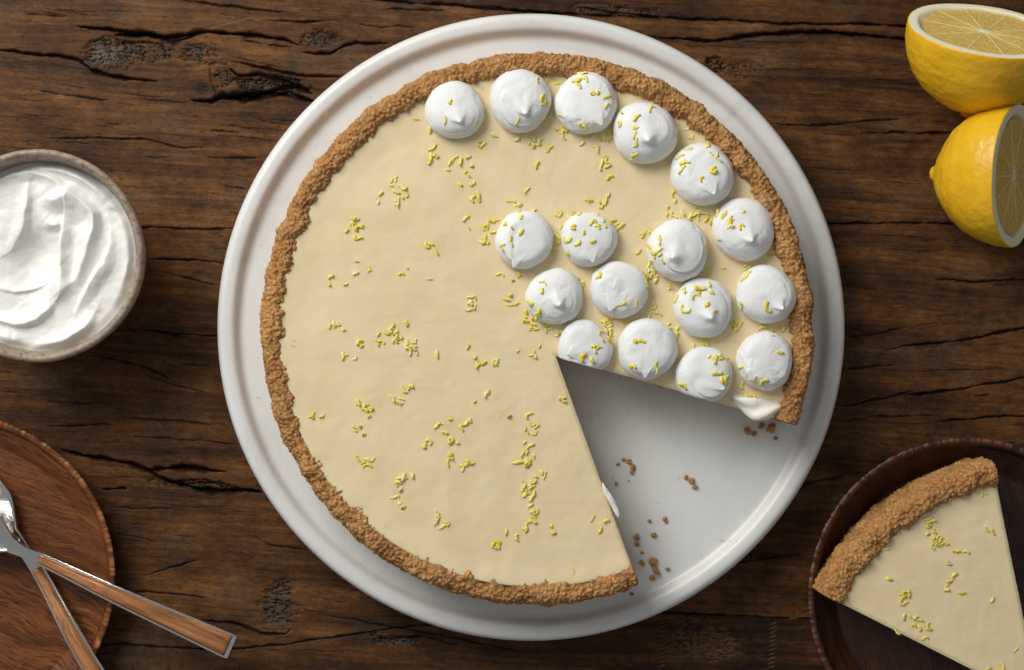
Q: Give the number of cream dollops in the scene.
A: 17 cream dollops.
